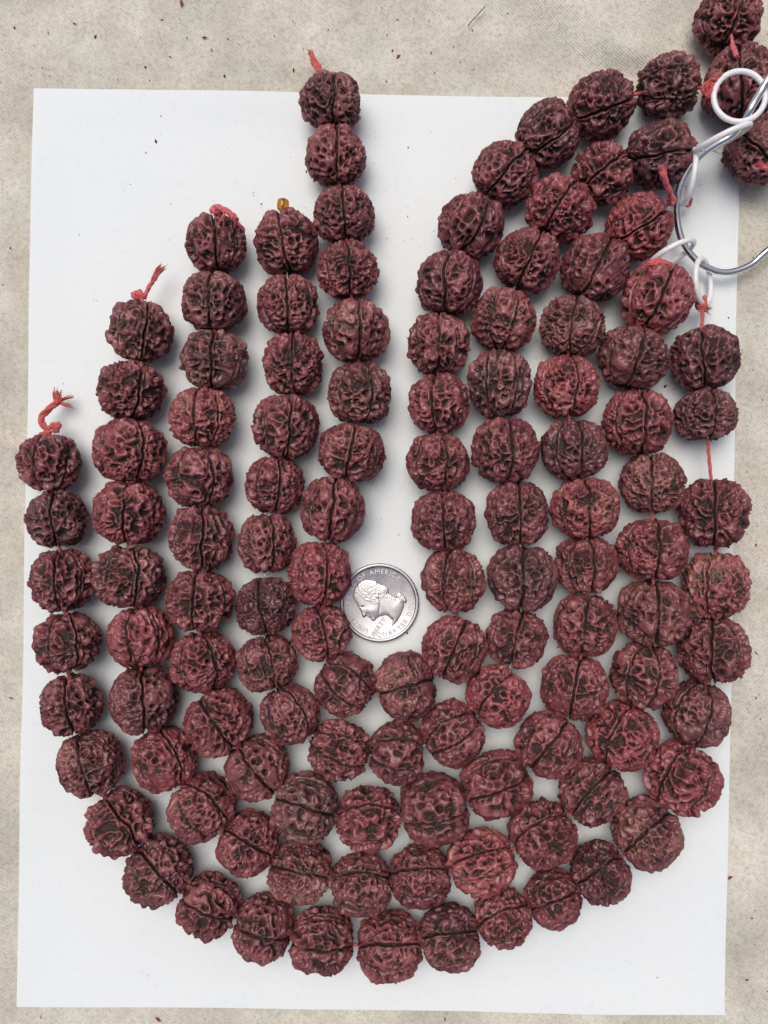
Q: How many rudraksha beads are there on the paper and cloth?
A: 122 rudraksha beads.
